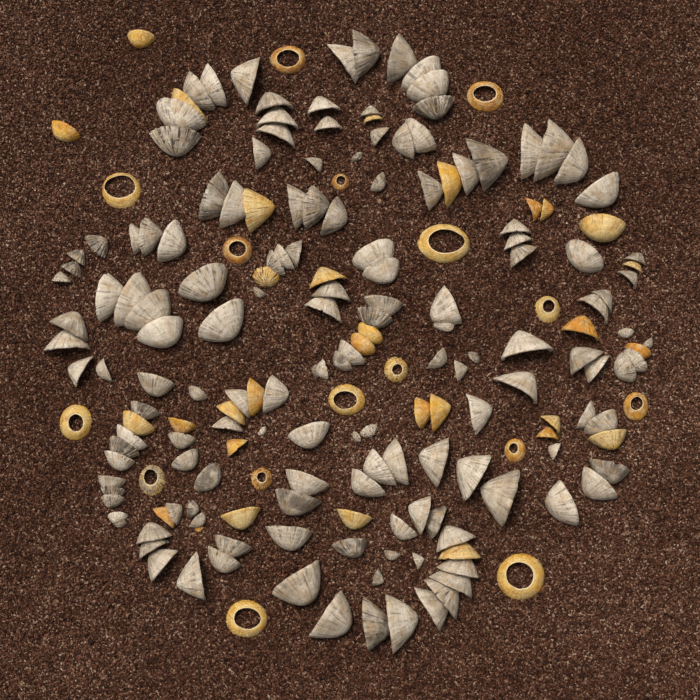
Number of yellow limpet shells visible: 31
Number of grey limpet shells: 150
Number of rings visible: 16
